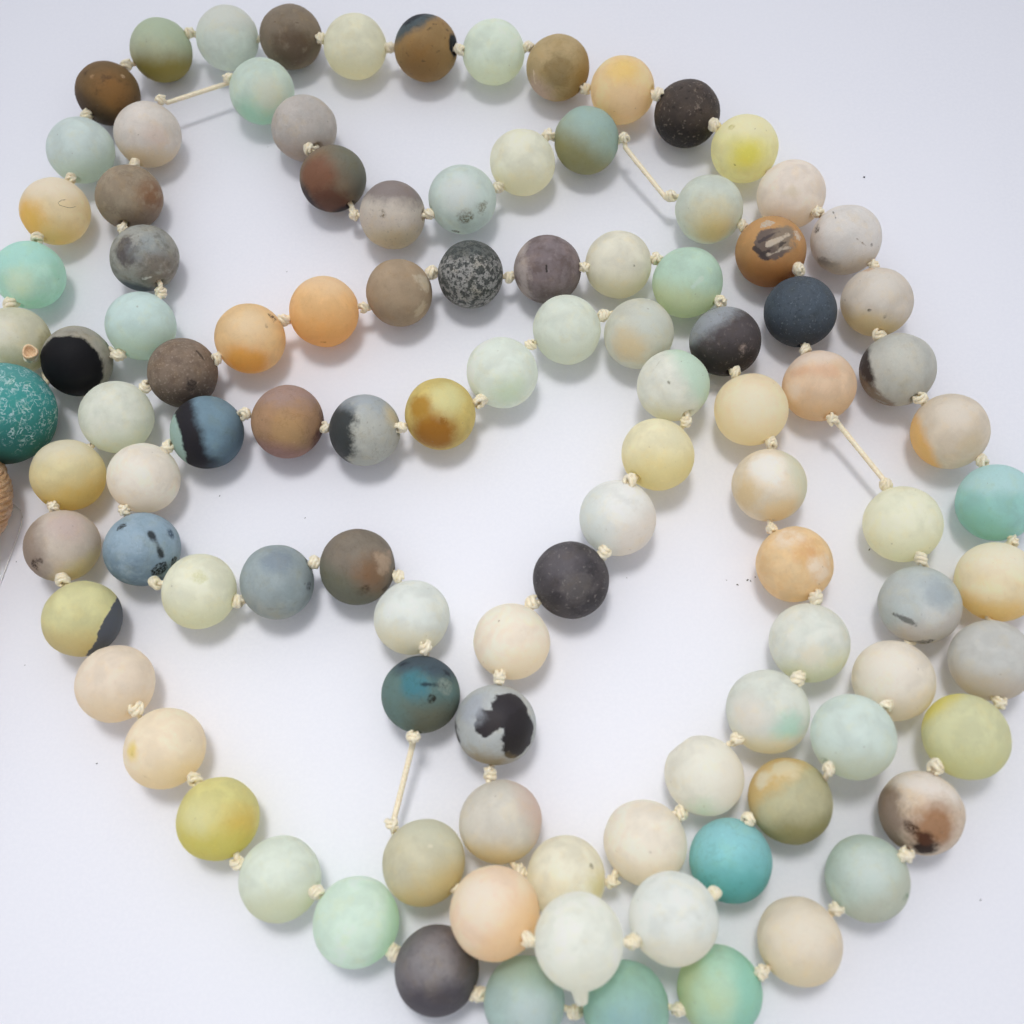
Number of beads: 105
